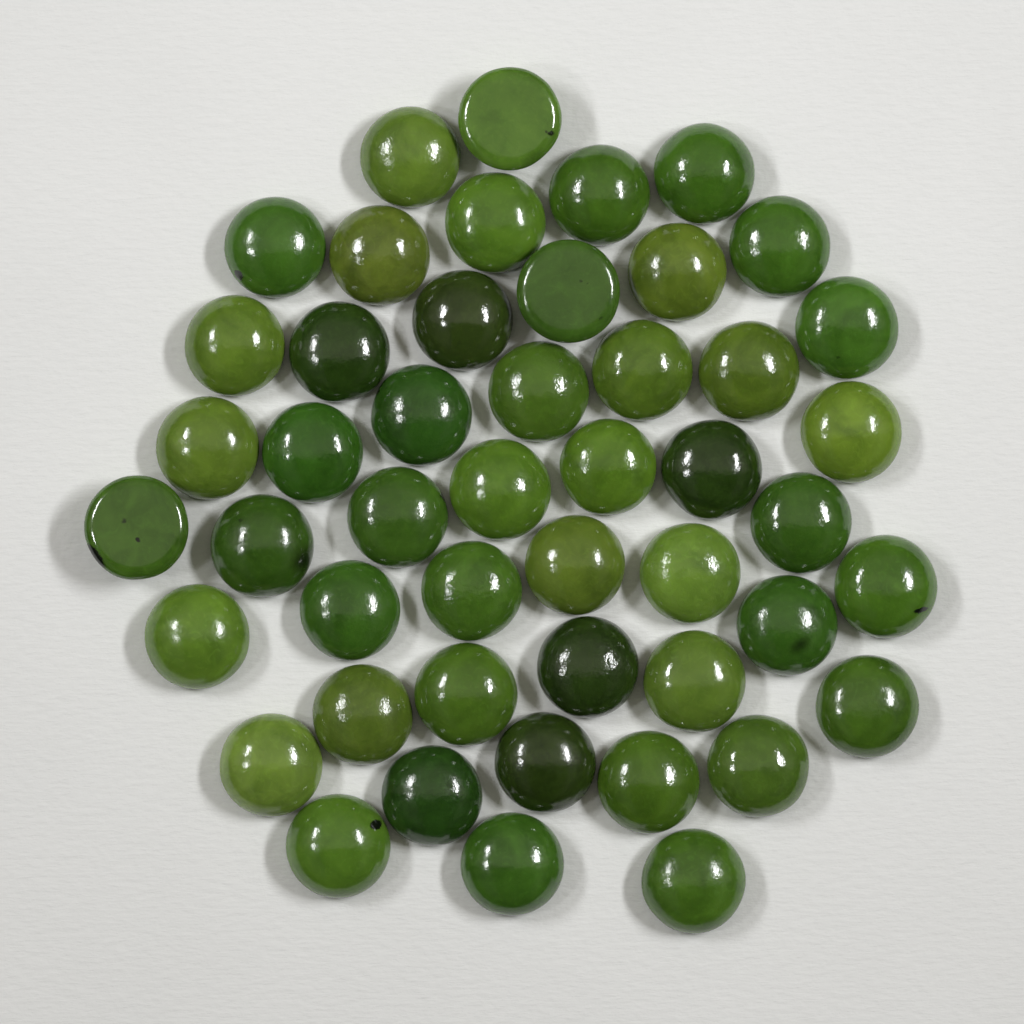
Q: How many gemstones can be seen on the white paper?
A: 48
